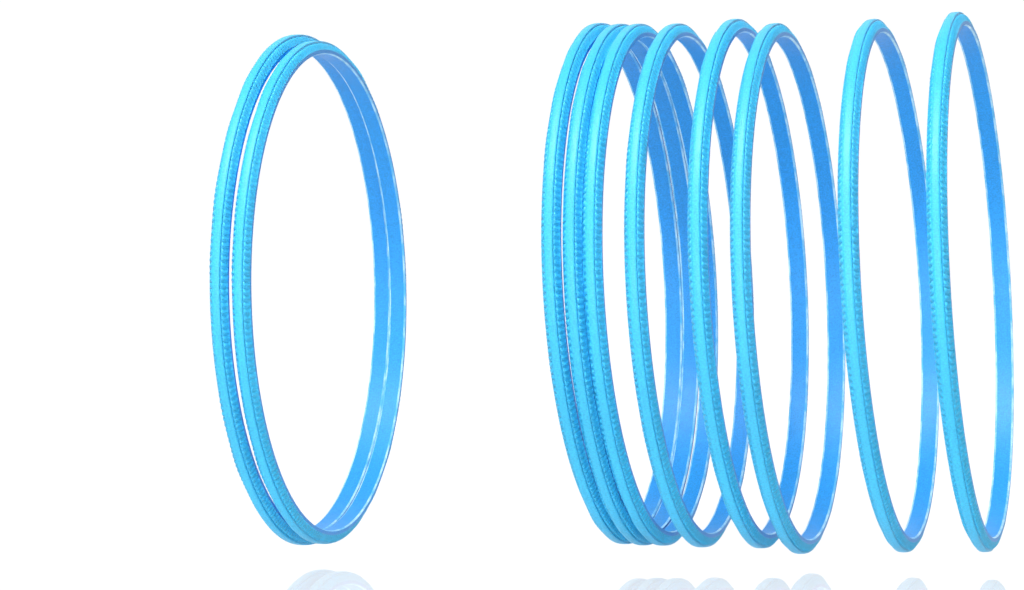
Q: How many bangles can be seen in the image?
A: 10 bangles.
